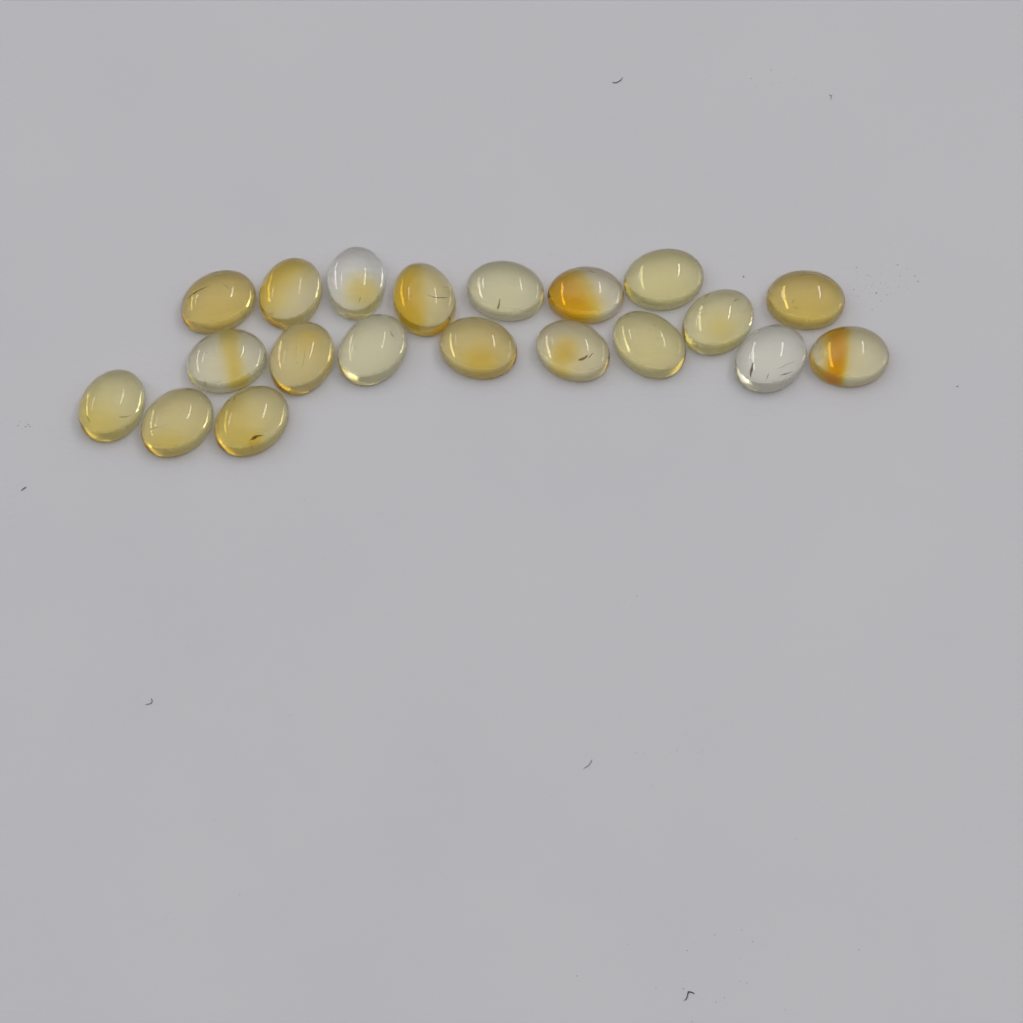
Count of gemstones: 20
